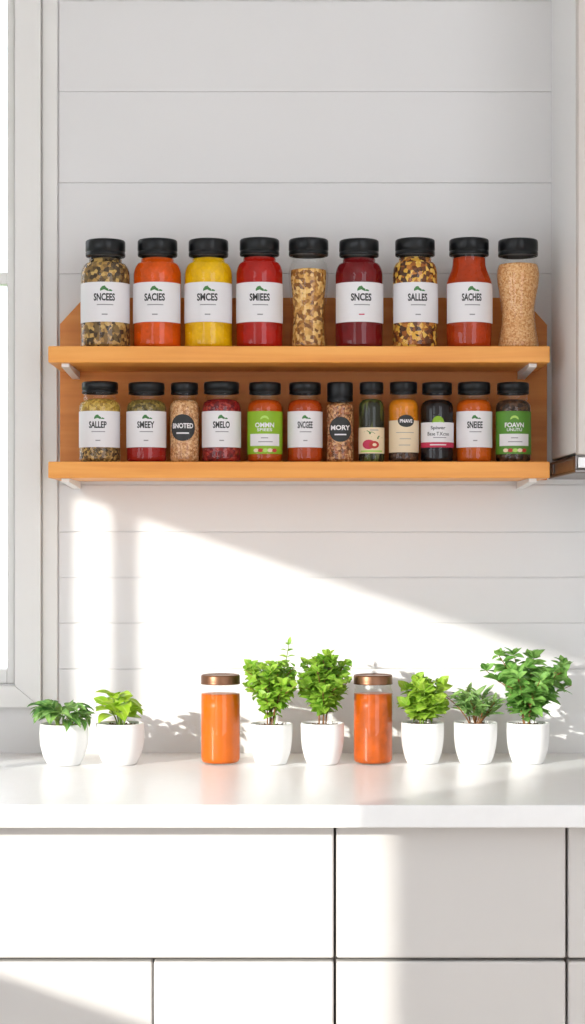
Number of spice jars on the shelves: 21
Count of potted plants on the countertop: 7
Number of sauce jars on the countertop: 2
